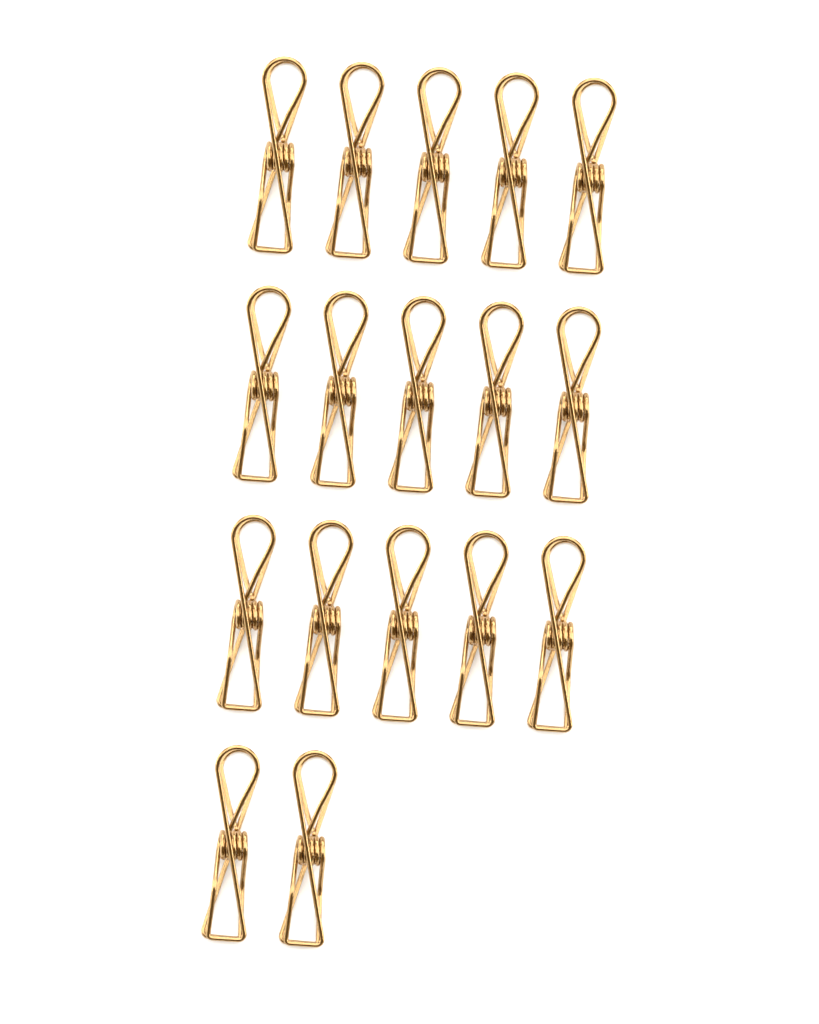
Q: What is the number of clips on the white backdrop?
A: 17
